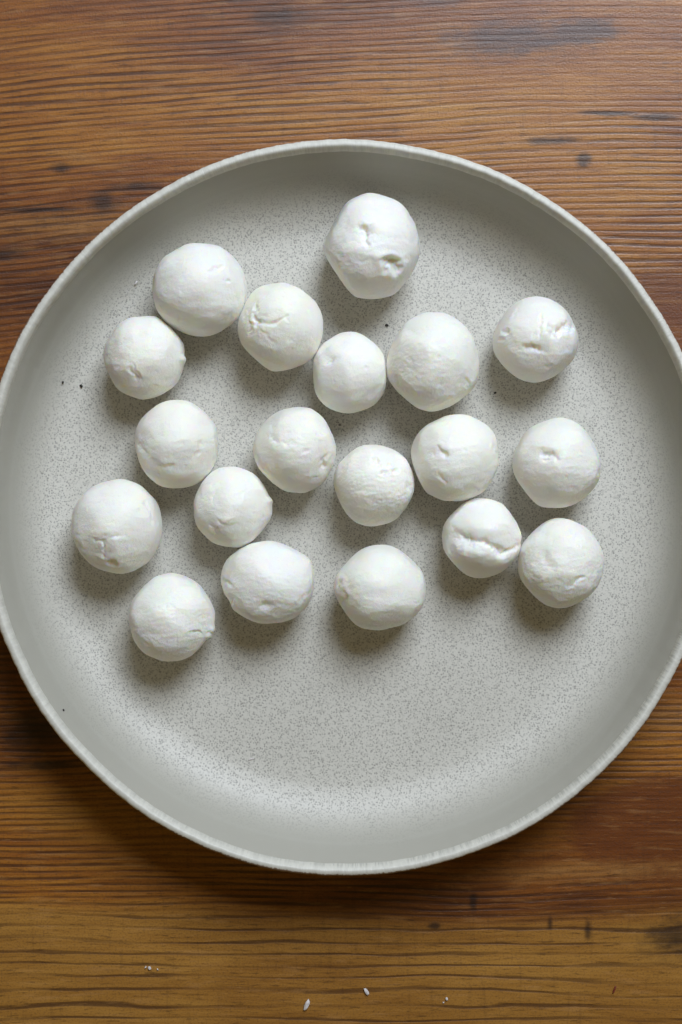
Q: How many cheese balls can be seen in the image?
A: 19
